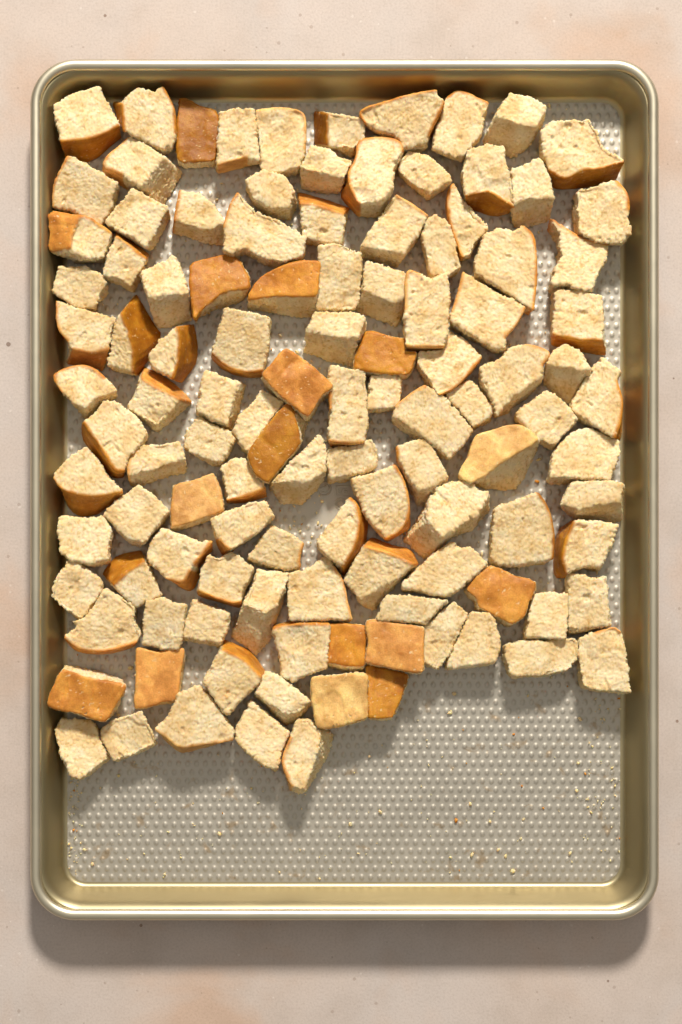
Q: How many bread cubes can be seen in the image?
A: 114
